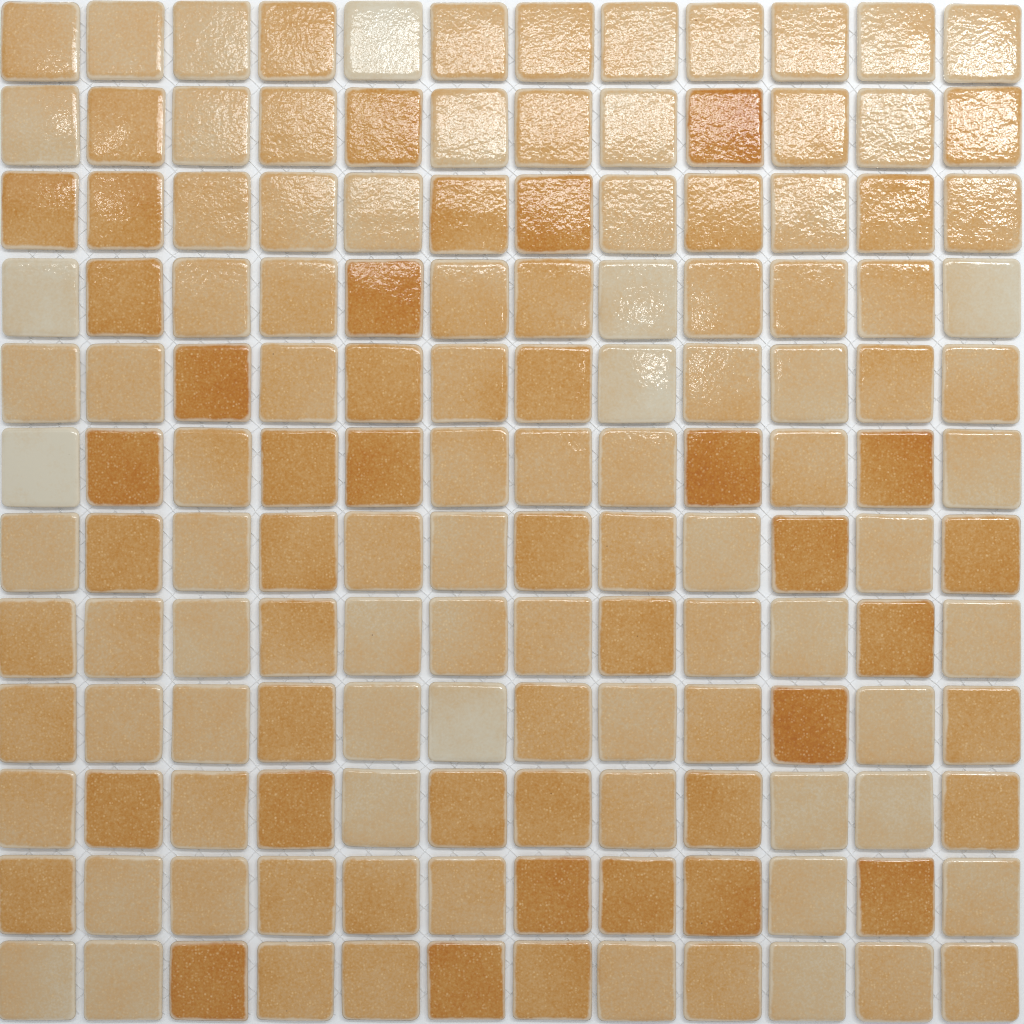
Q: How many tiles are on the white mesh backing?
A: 144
